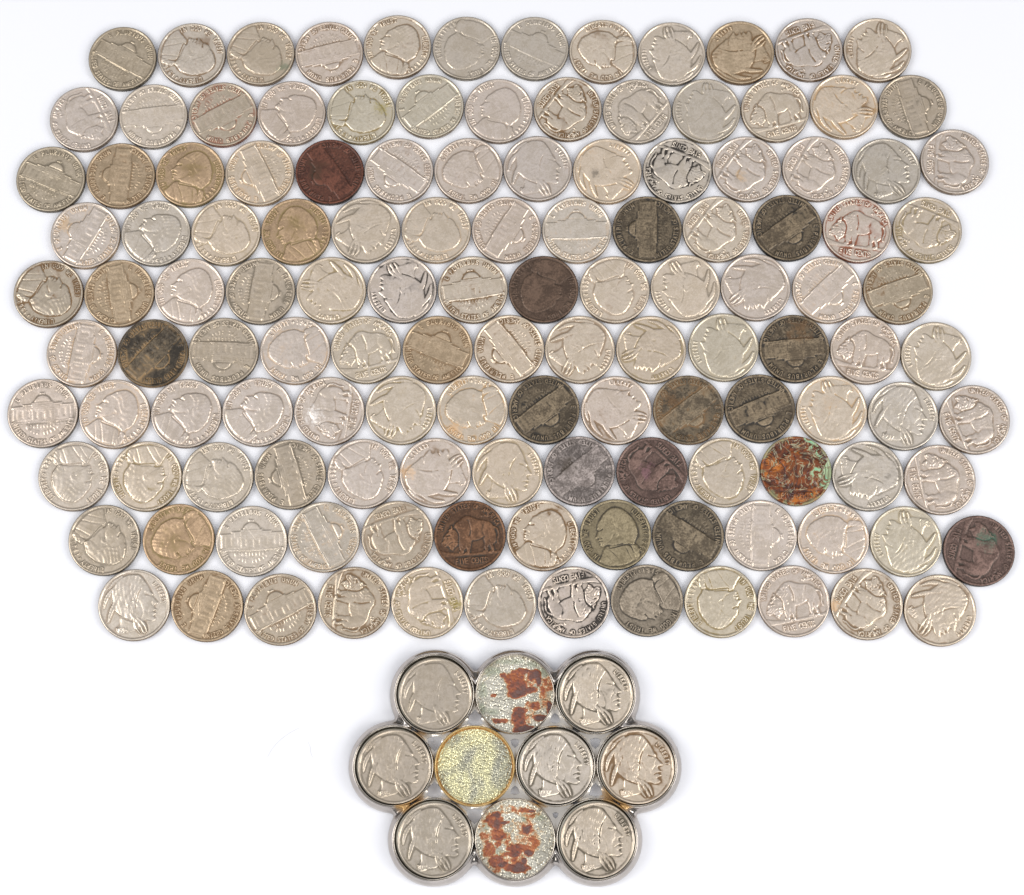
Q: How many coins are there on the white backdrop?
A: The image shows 137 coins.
